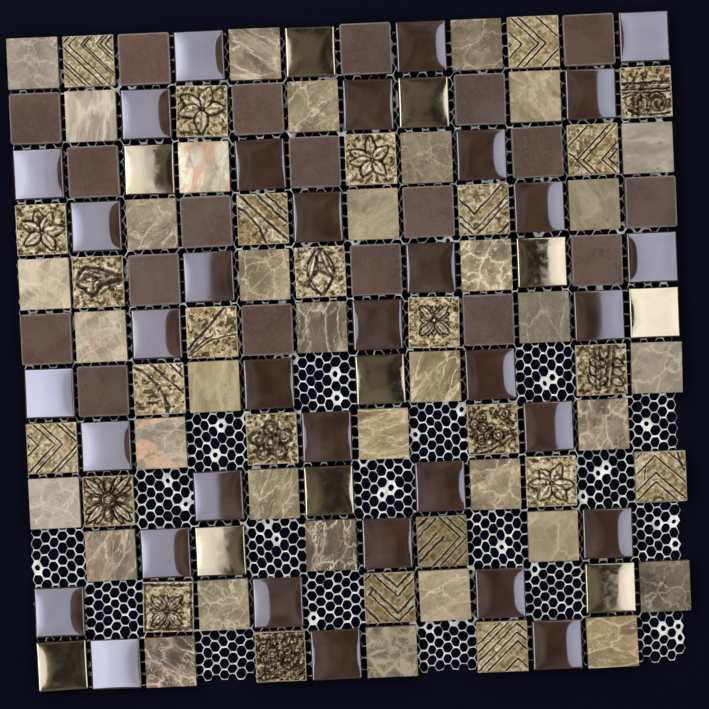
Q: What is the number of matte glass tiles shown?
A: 19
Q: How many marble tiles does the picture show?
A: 36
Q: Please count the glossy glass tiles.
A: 35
